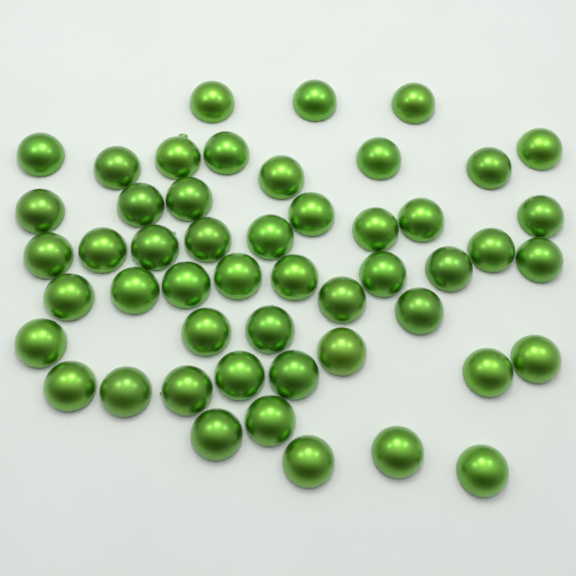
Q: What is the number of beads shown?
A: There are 50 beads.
